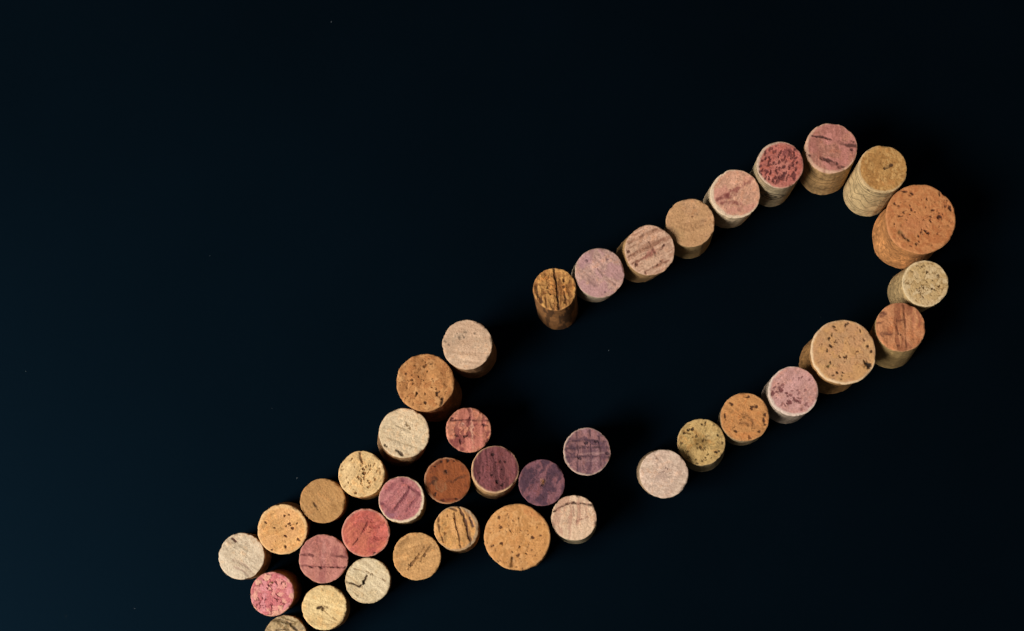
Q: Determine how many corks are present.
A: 39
